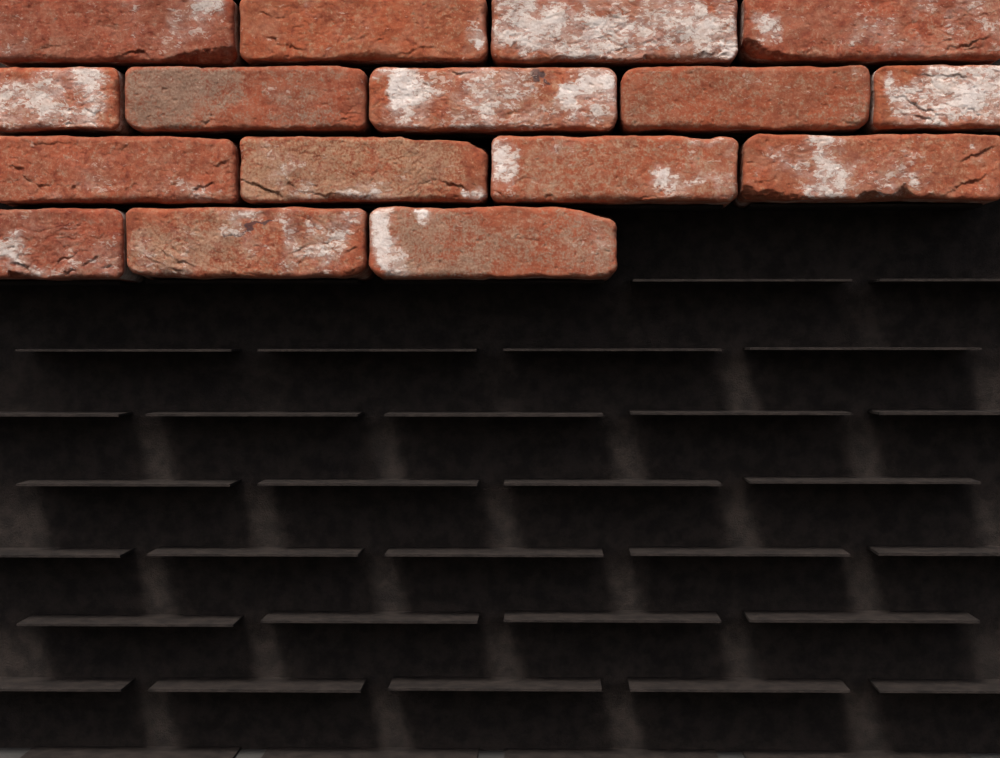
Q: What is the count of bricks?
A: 16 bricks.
